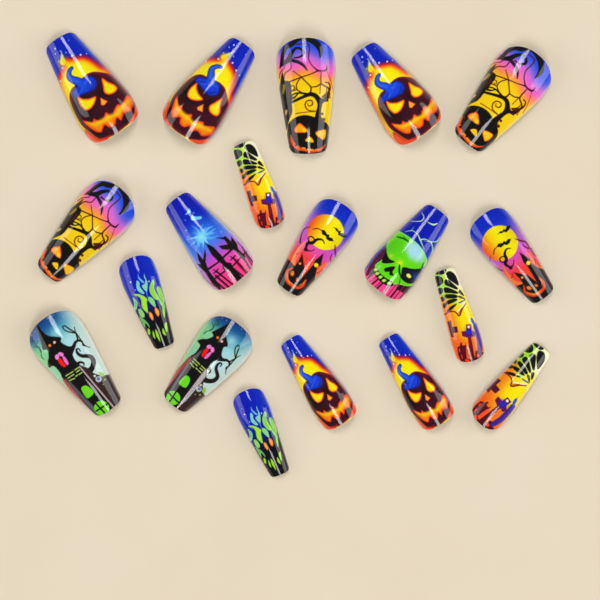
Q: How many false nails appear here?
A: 19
